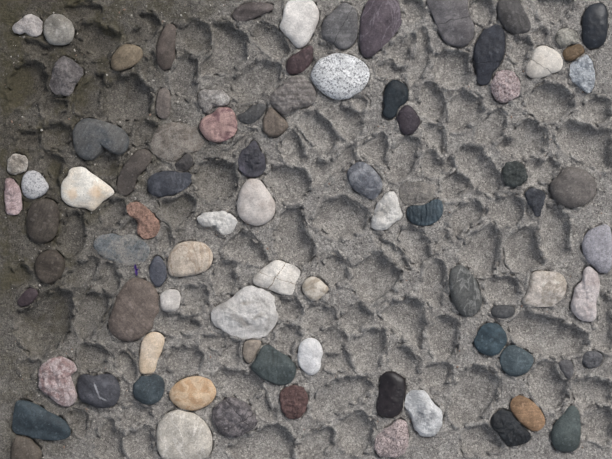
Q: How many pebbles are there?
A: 87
